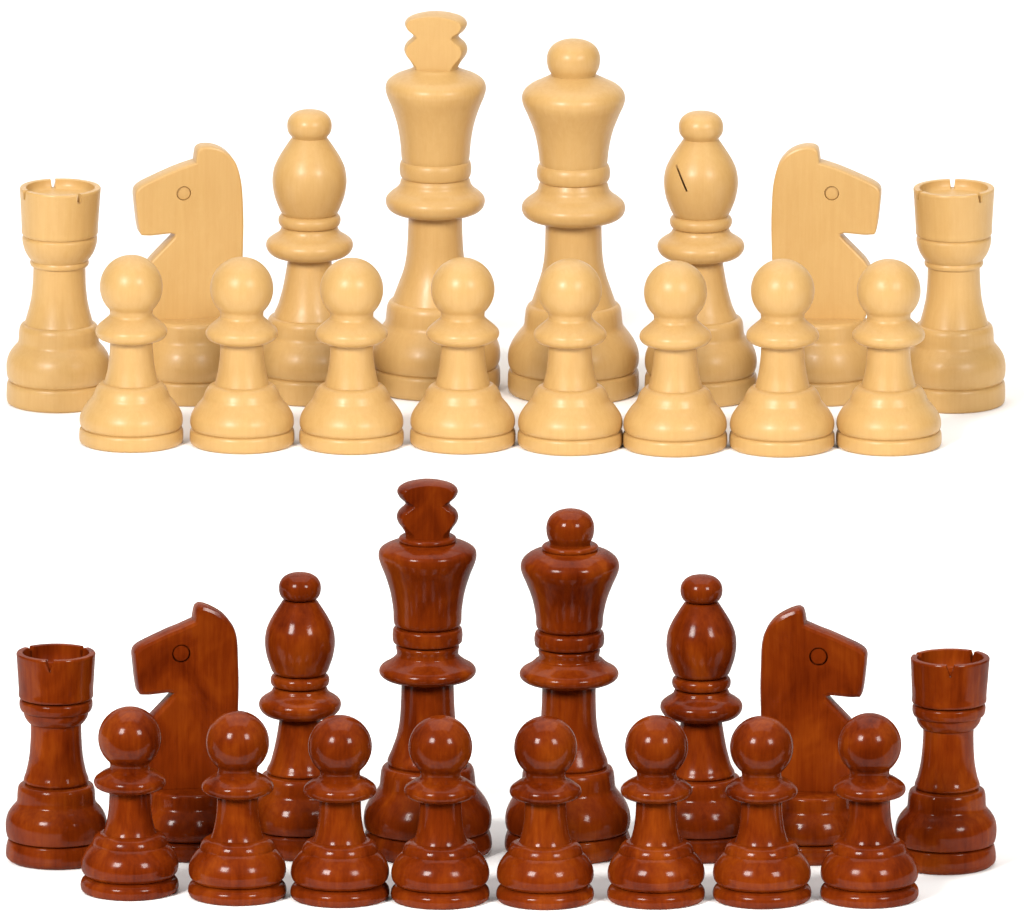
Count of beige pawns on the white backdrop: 8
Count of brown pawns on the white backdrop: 8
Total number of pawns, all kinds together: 16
